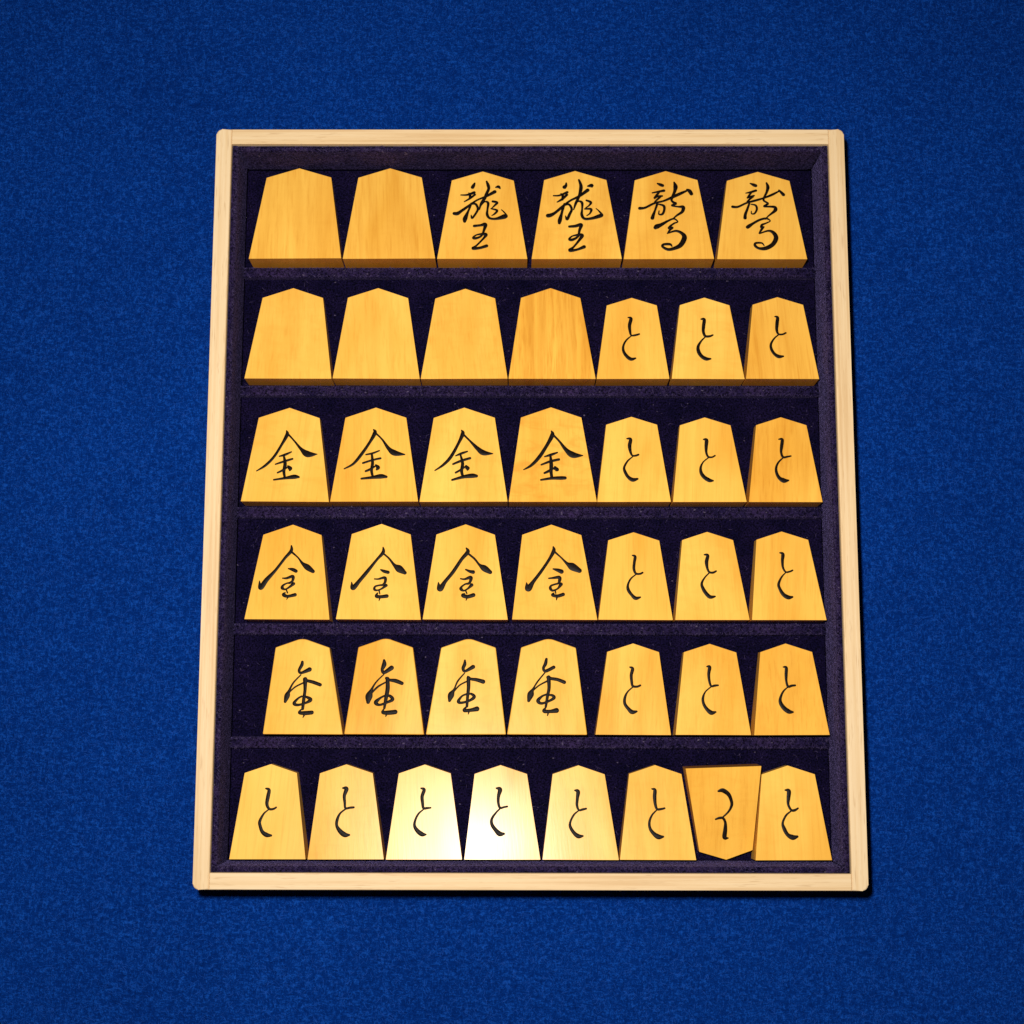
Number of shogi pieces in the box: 42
